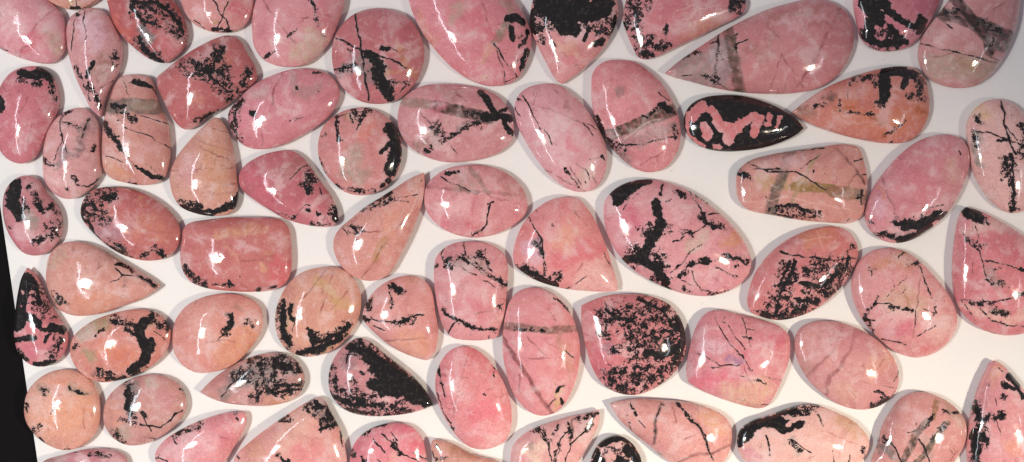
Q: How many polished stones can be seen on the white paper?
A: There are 66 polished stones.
